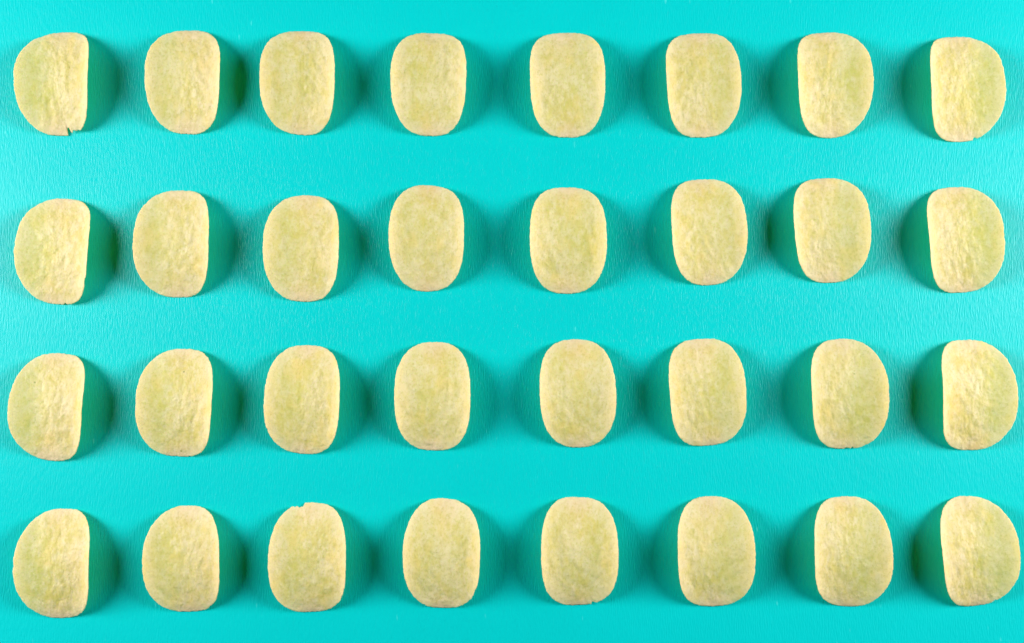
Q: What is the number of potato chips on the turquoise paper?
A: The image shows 32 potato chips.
